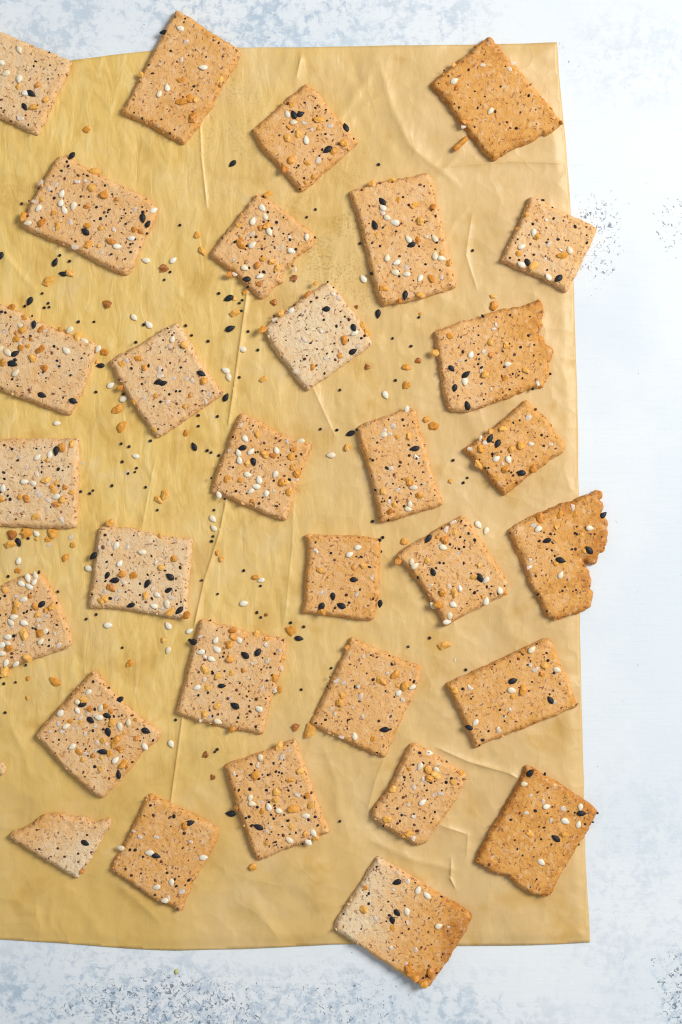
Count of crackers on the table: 31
